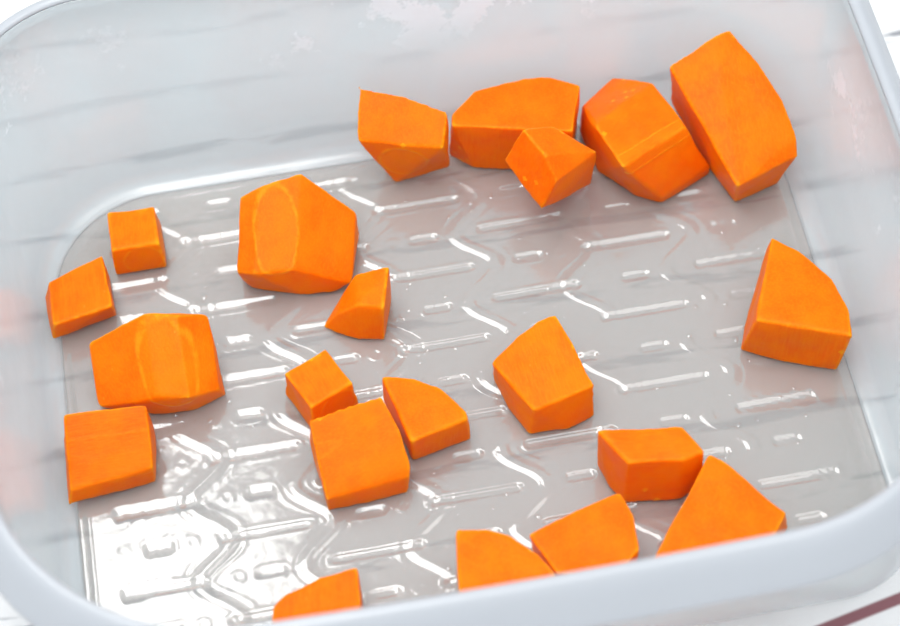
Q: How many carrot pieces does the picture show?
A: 21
